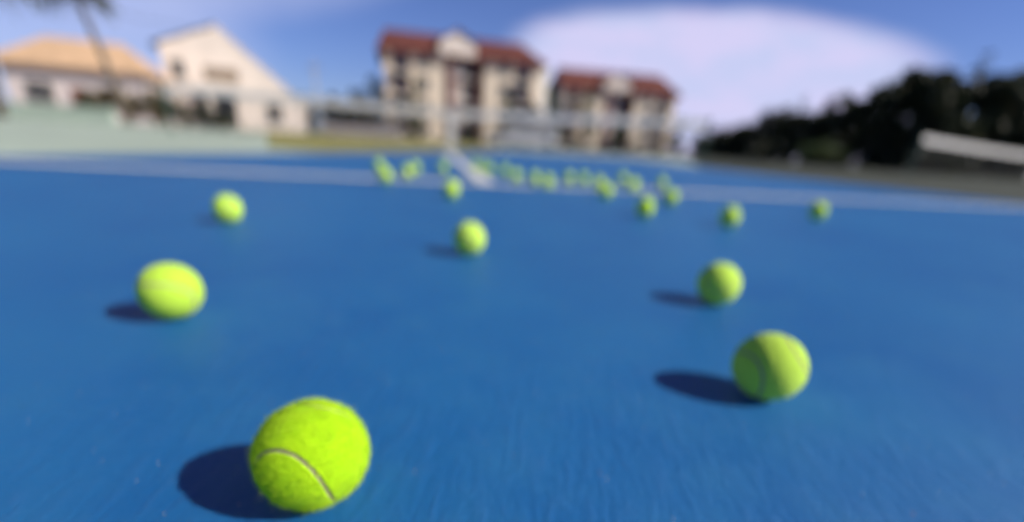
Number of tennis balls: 30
